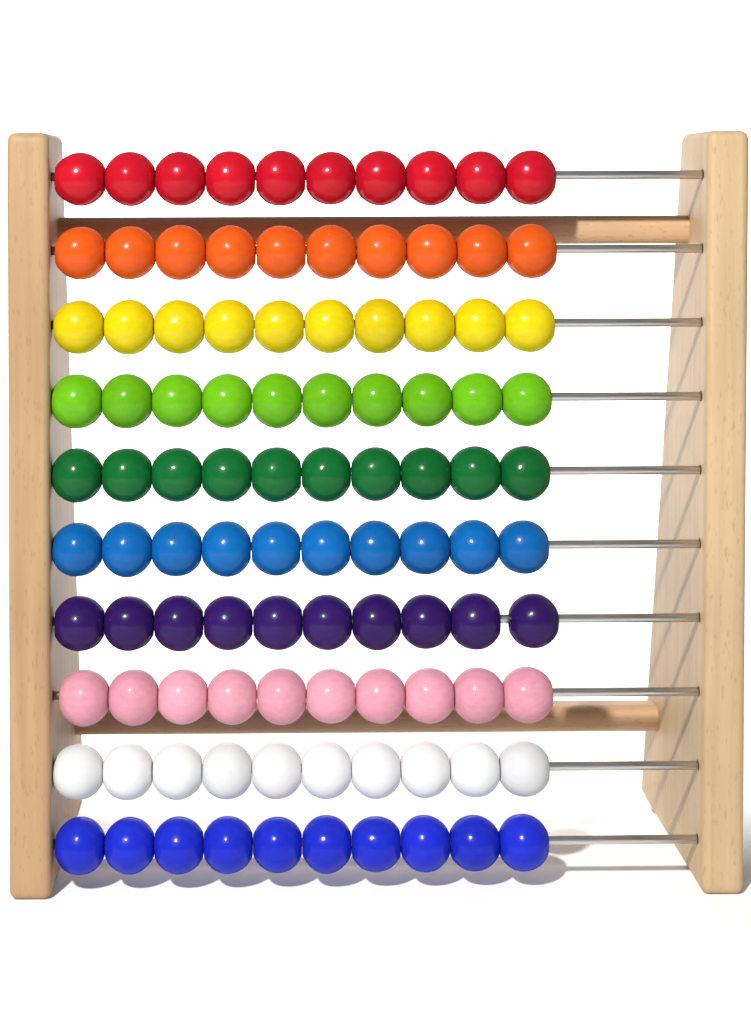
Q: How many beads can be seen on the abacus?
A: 100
